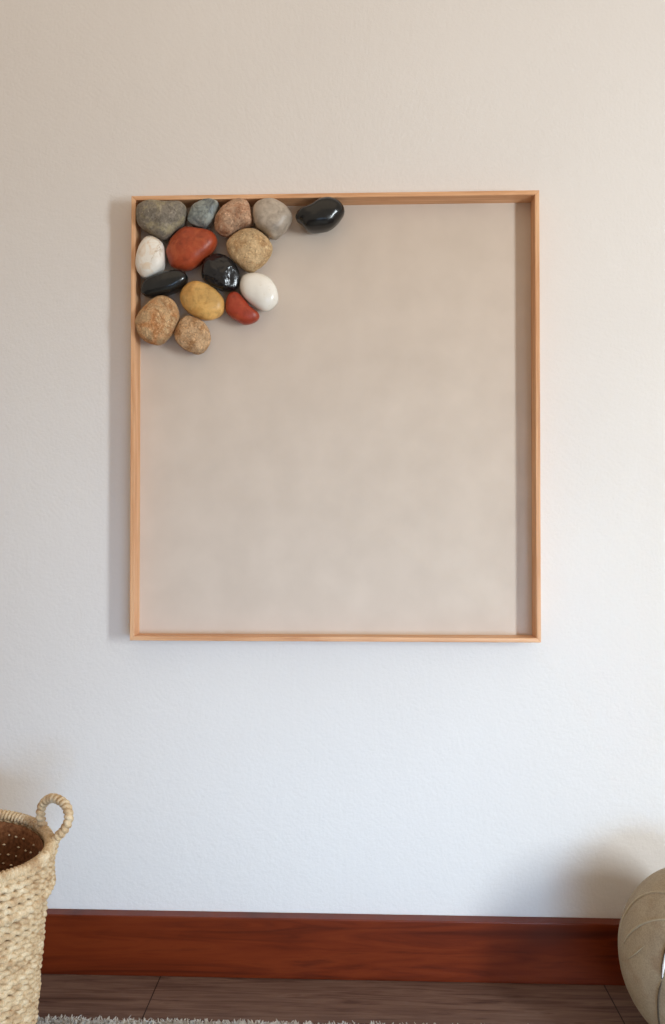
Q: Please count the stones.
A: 15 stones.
